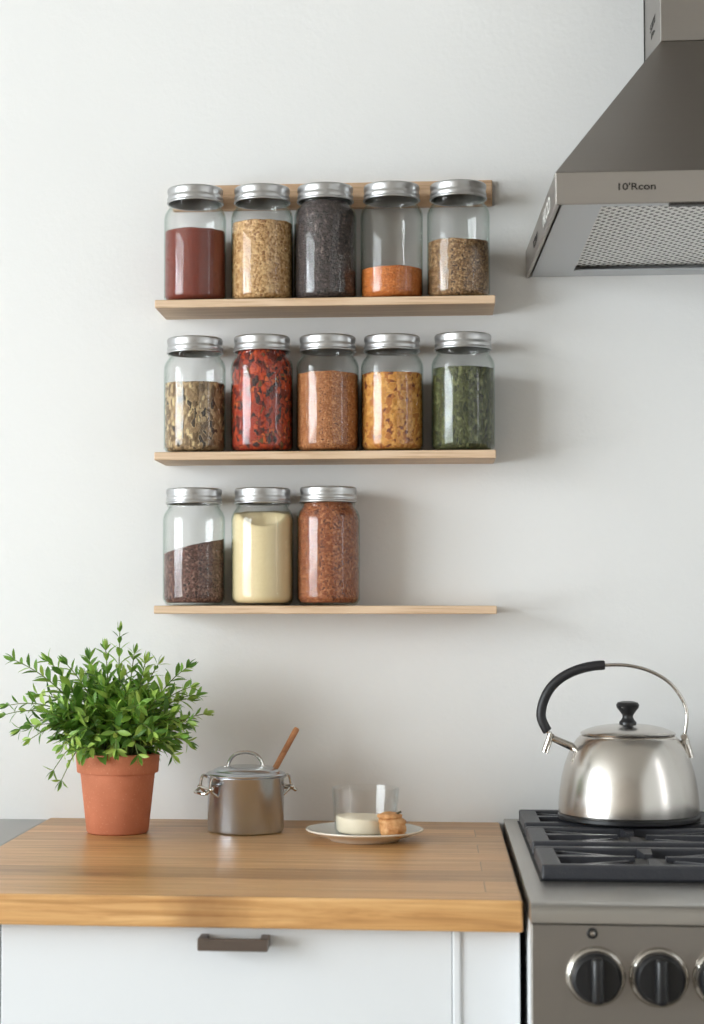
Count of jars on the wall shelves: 13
